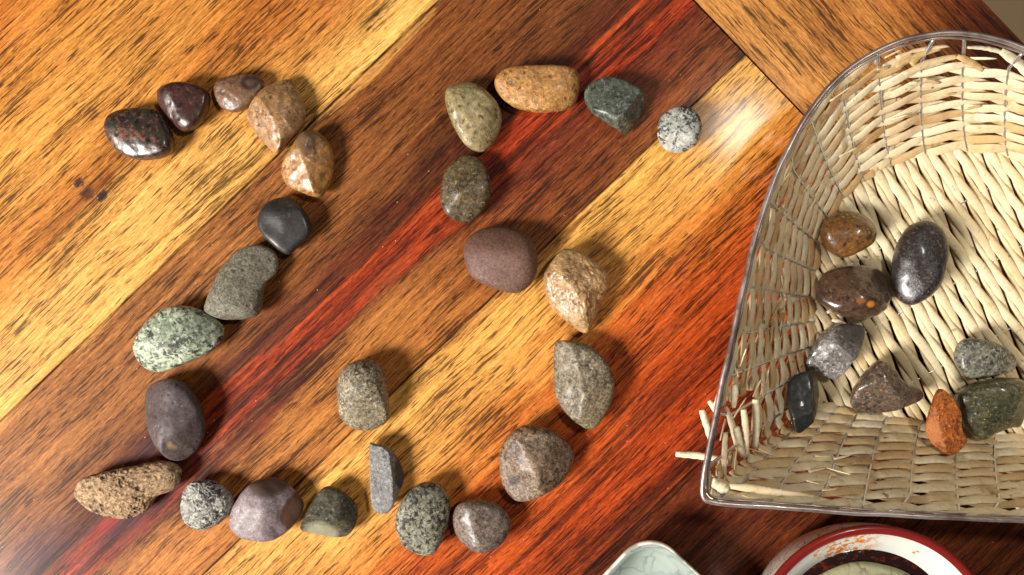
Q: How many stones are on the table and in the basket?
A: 35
